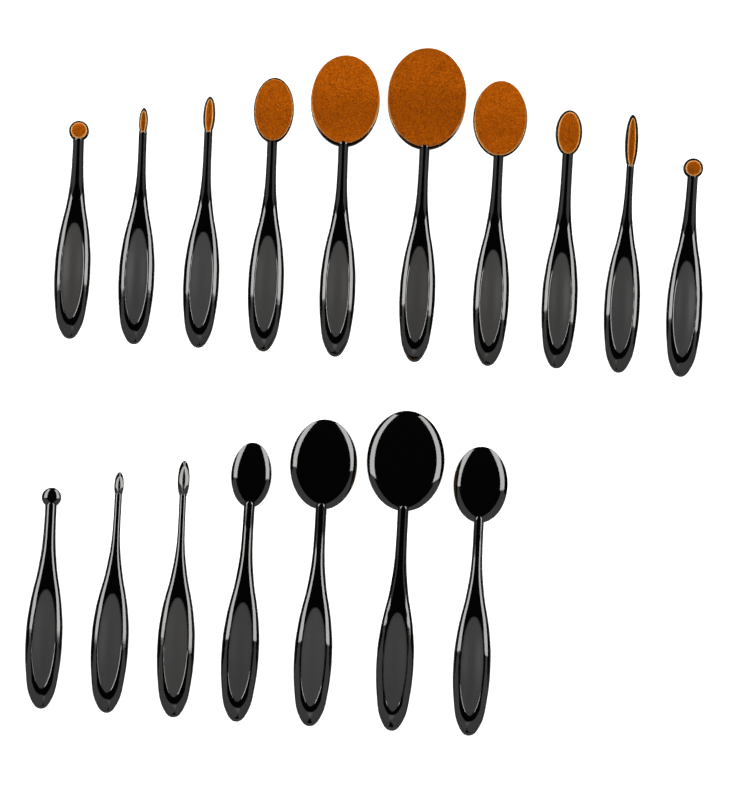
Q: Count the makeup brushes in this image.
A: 17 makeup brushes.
